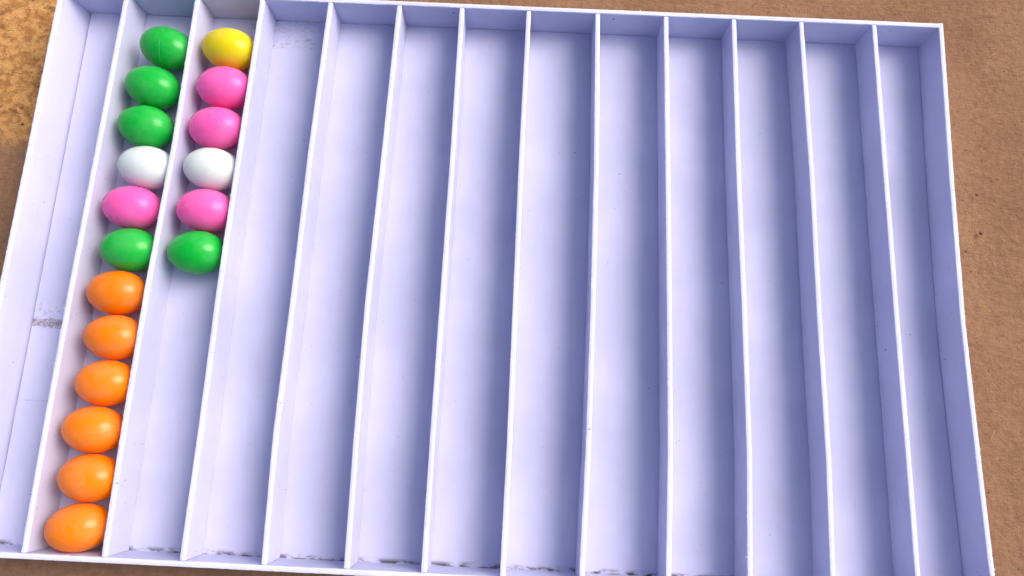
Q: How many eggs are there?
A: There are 18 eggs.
